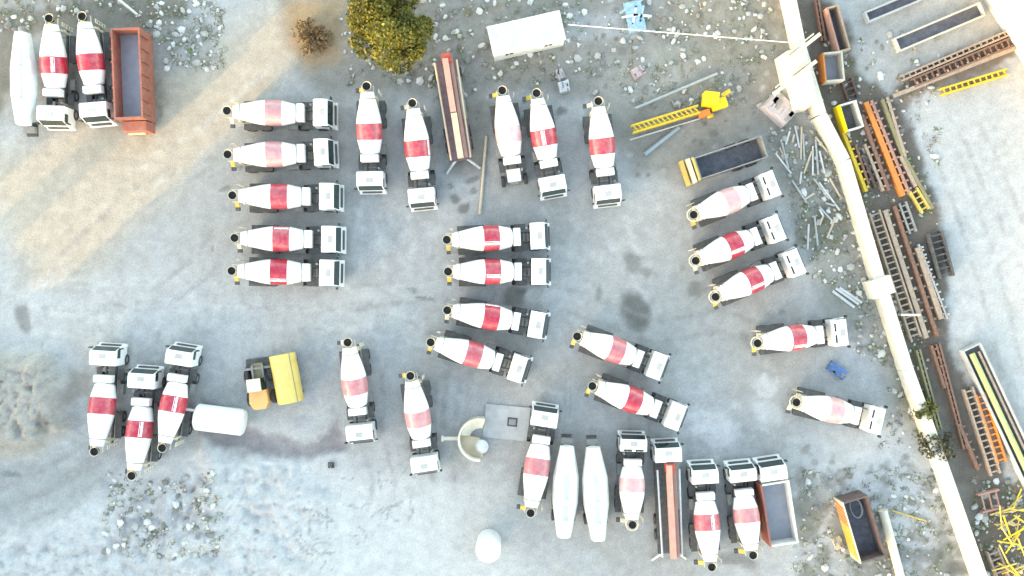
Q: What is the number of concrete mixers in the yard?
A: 32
